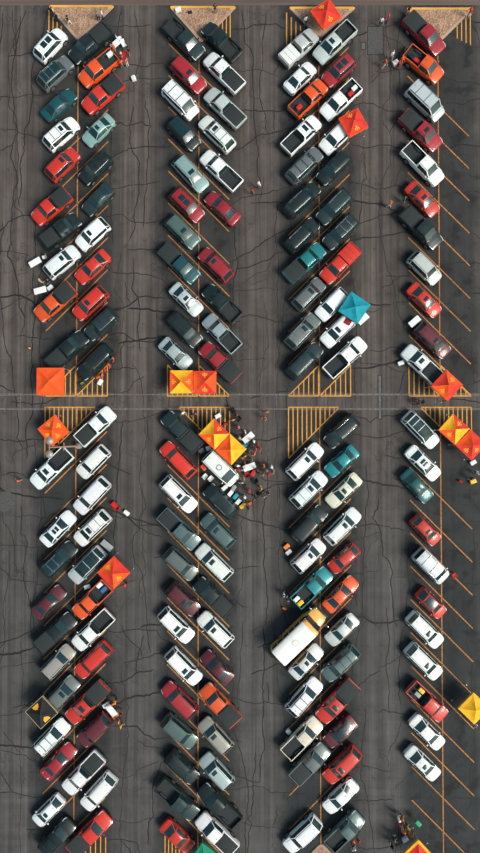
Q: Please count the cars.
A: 158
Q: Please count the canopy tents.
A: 17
